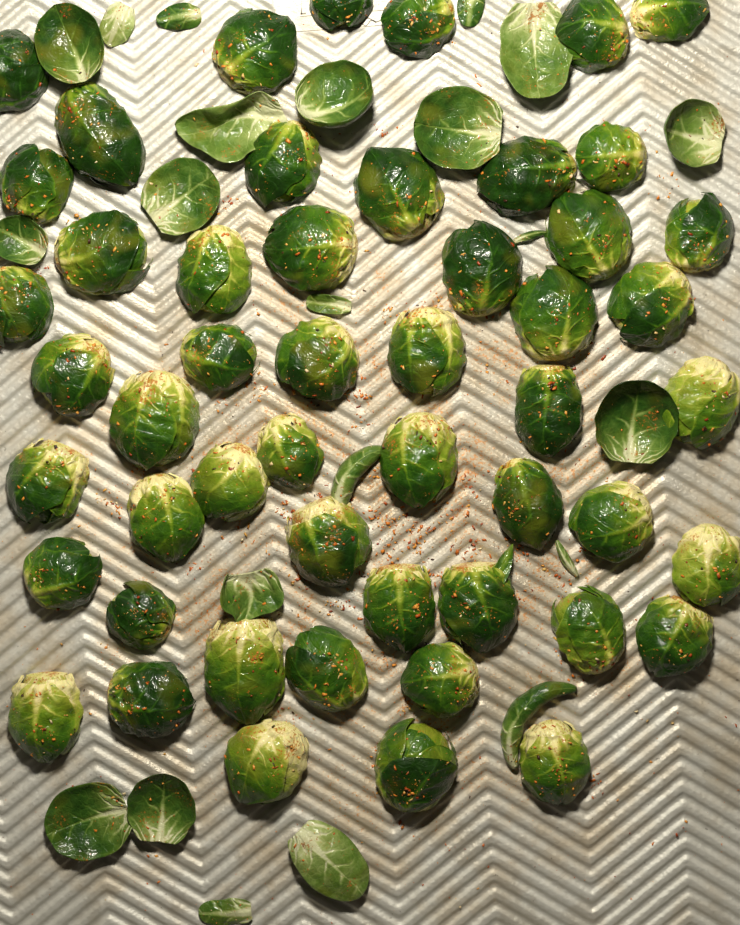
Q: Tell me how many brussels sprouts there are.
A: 51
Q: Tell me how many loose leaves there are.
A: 22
